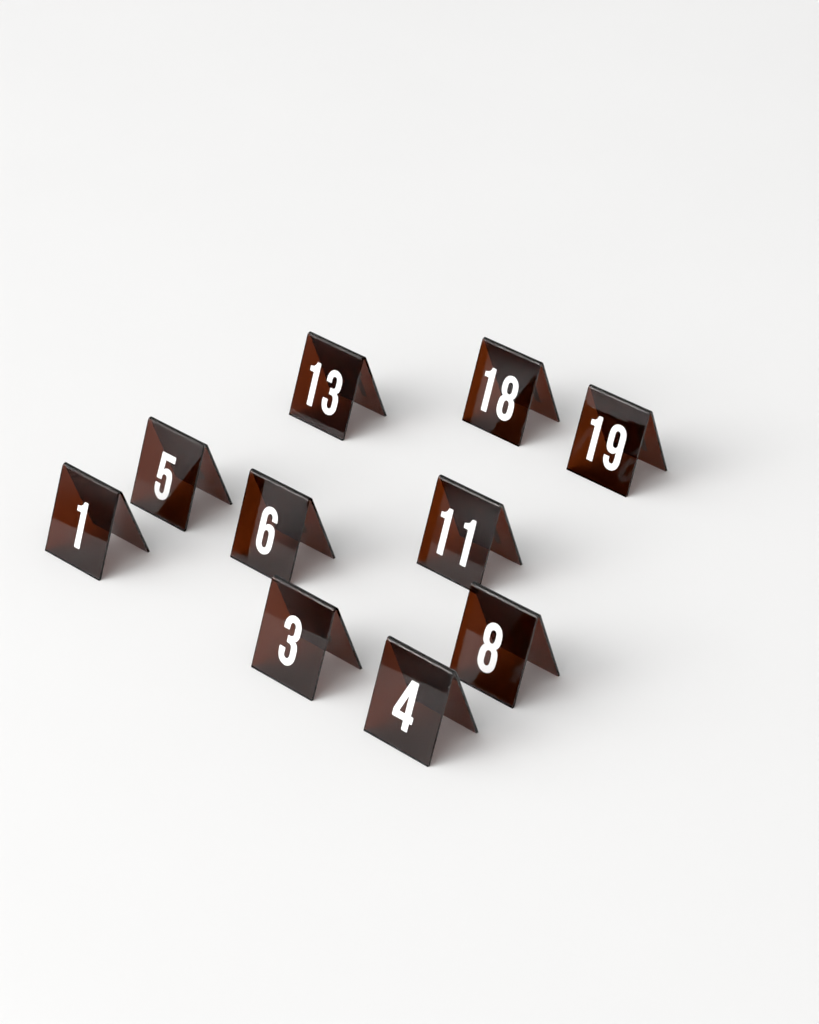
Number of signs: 10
